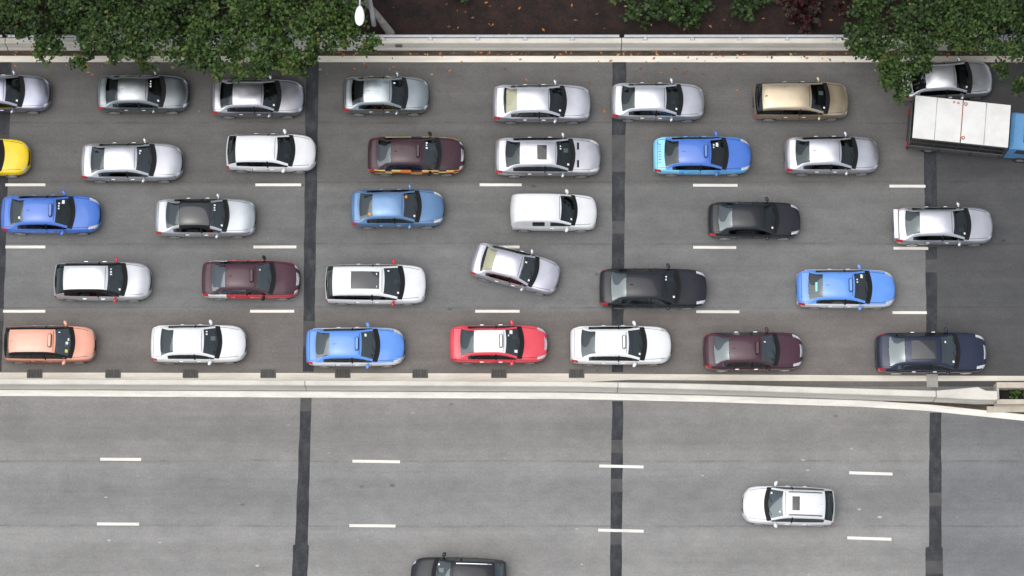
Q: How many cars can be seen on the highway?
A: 36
